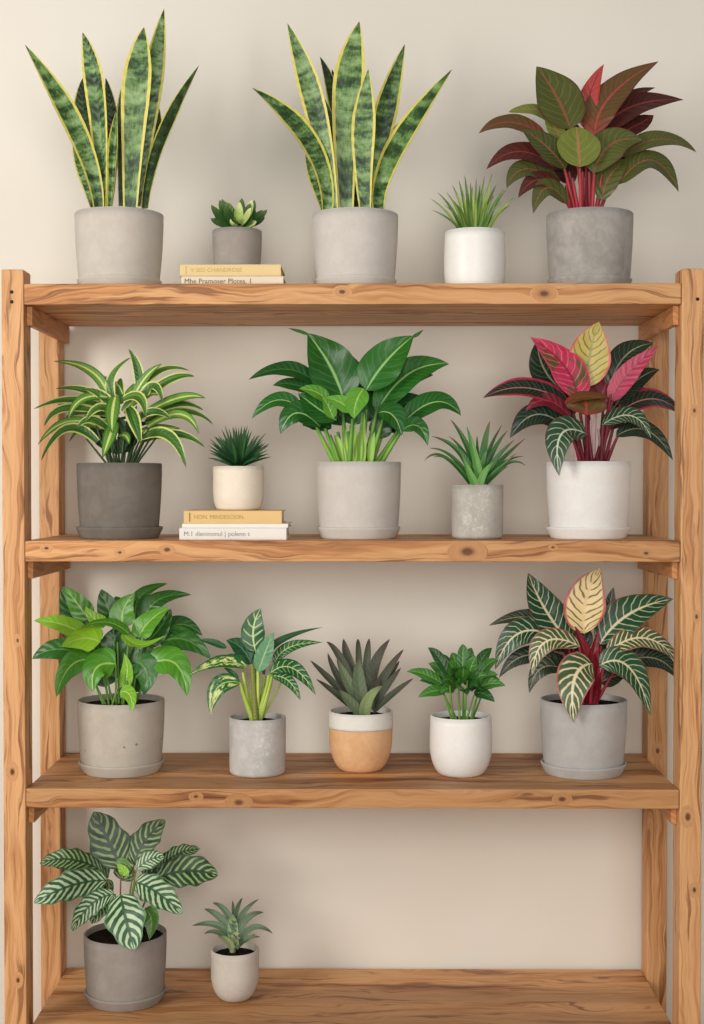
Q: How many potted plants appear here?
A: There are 17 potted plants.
